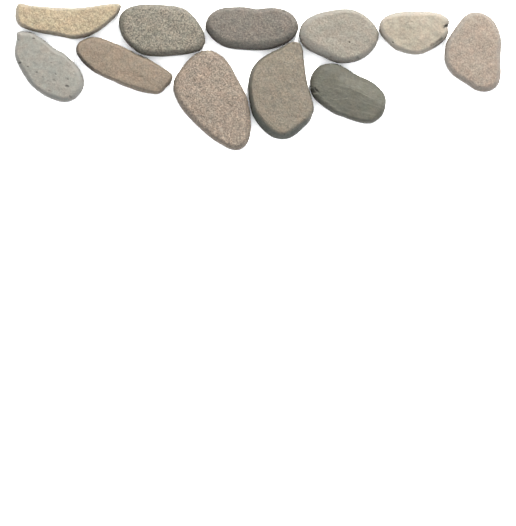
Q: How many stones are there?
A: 11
